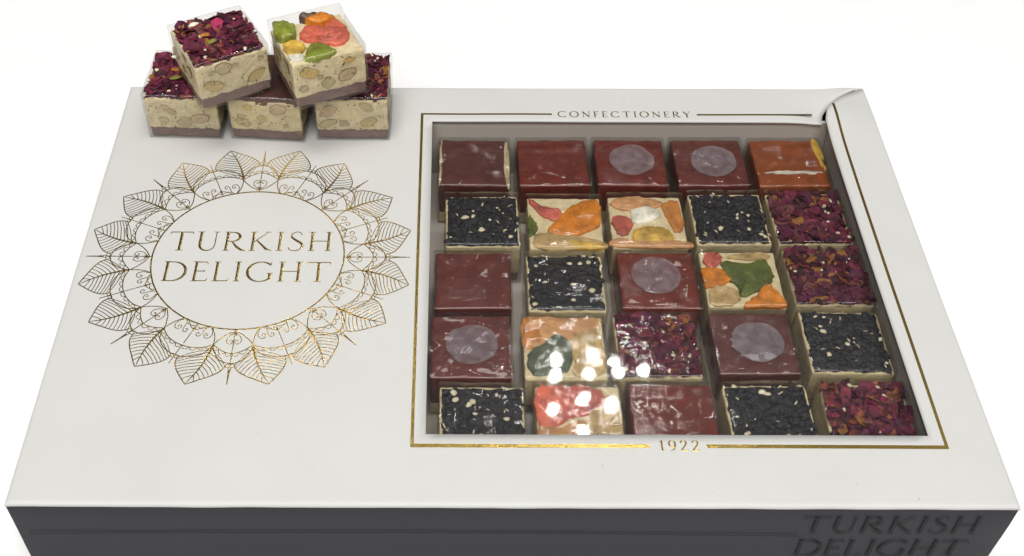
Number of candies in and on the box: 30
